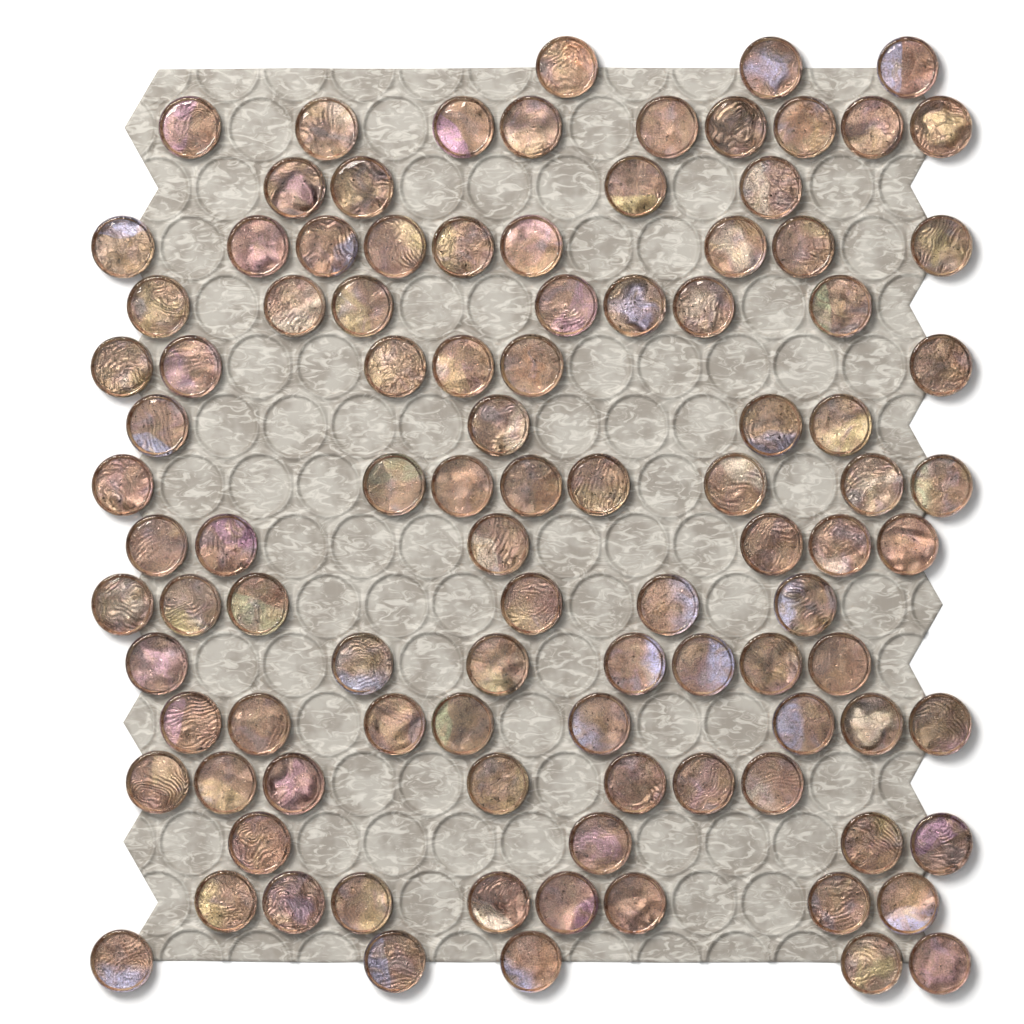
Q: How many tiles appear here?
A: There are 101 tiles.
